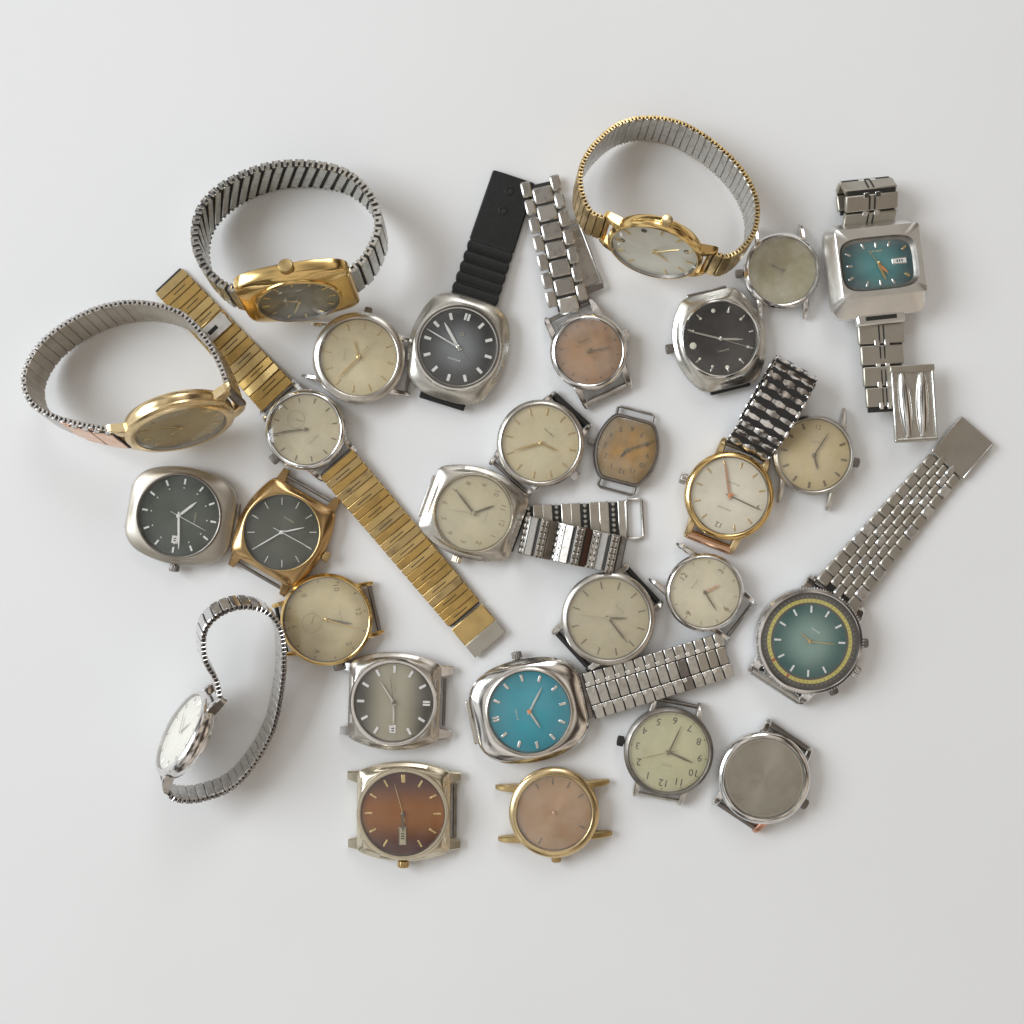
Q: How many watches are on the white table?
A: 28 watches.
